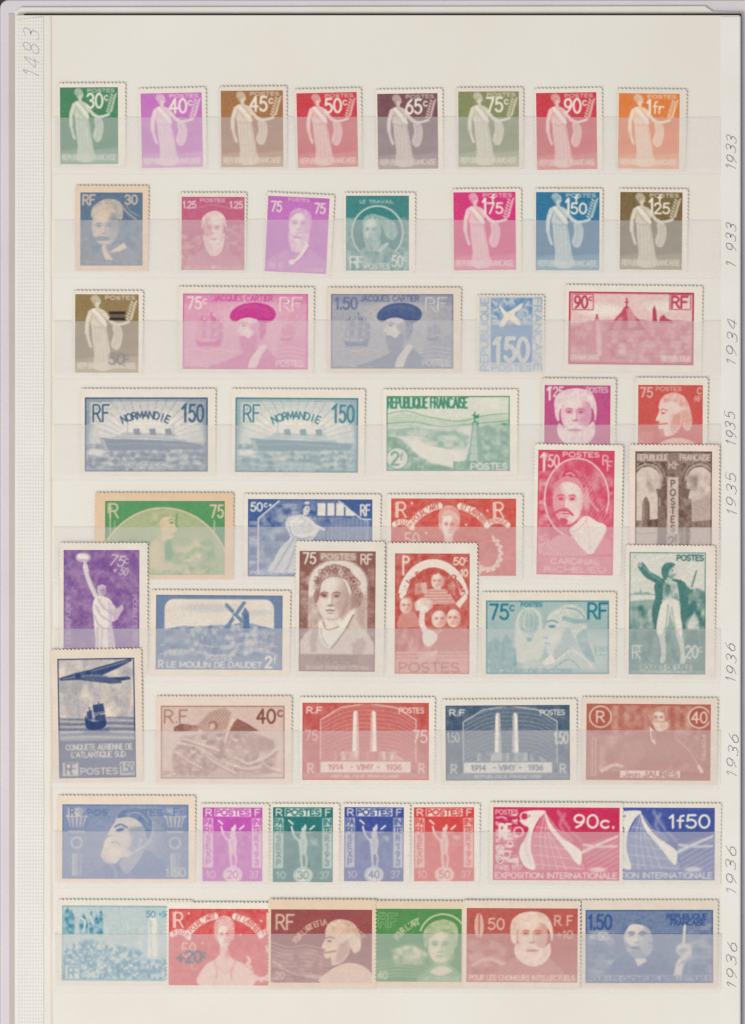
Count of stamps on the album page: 54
